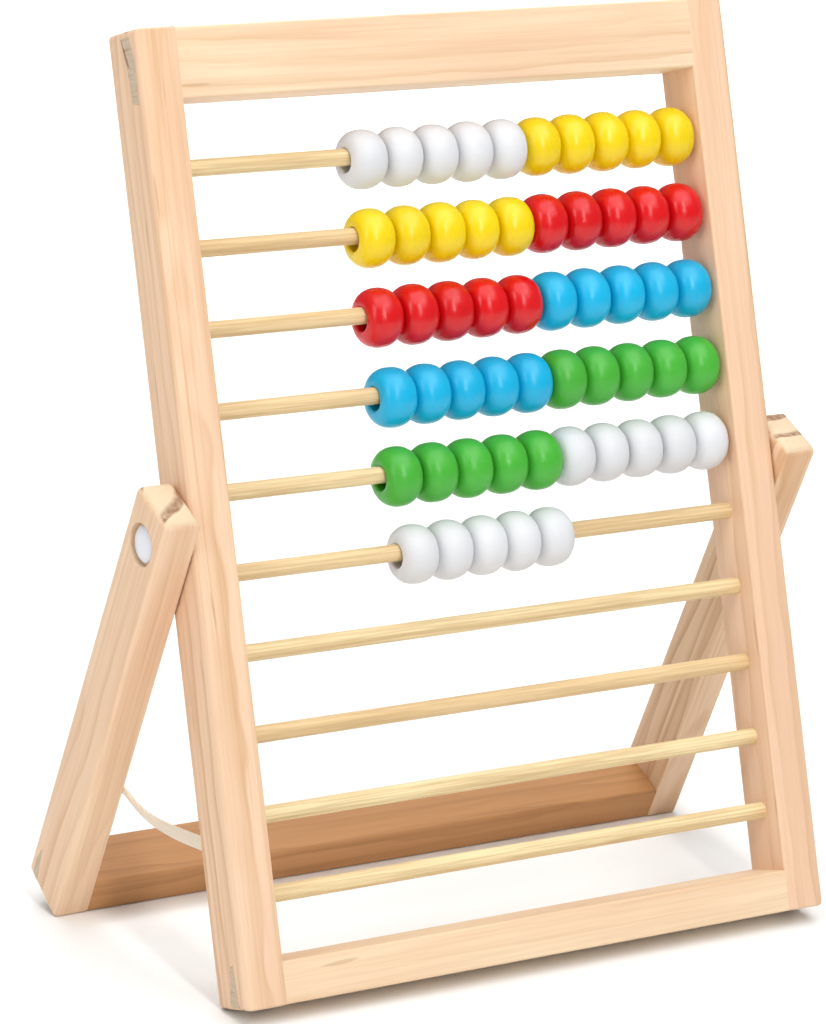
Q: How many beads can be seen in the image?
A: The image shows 55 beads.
